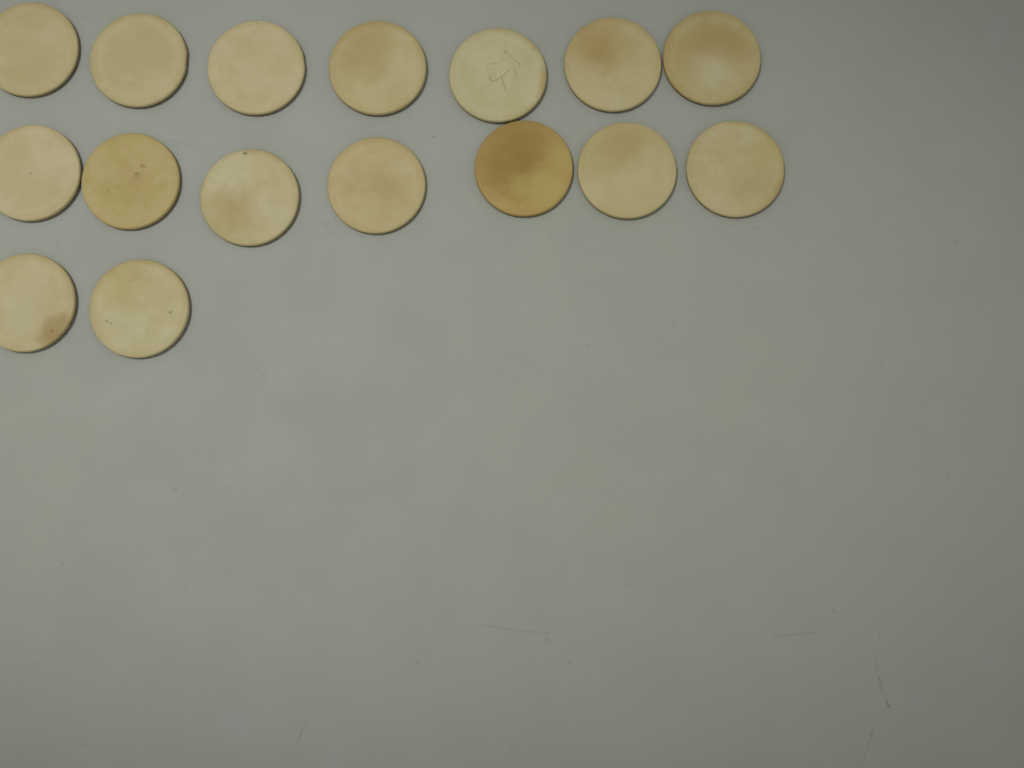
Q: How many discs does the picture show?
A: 16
